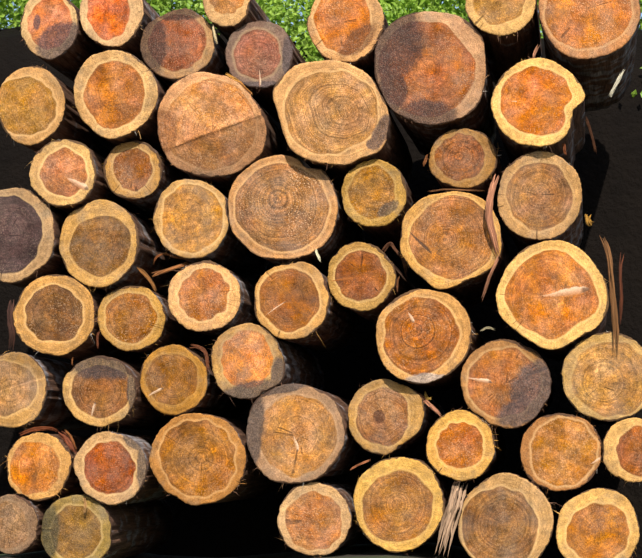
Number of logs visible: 51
